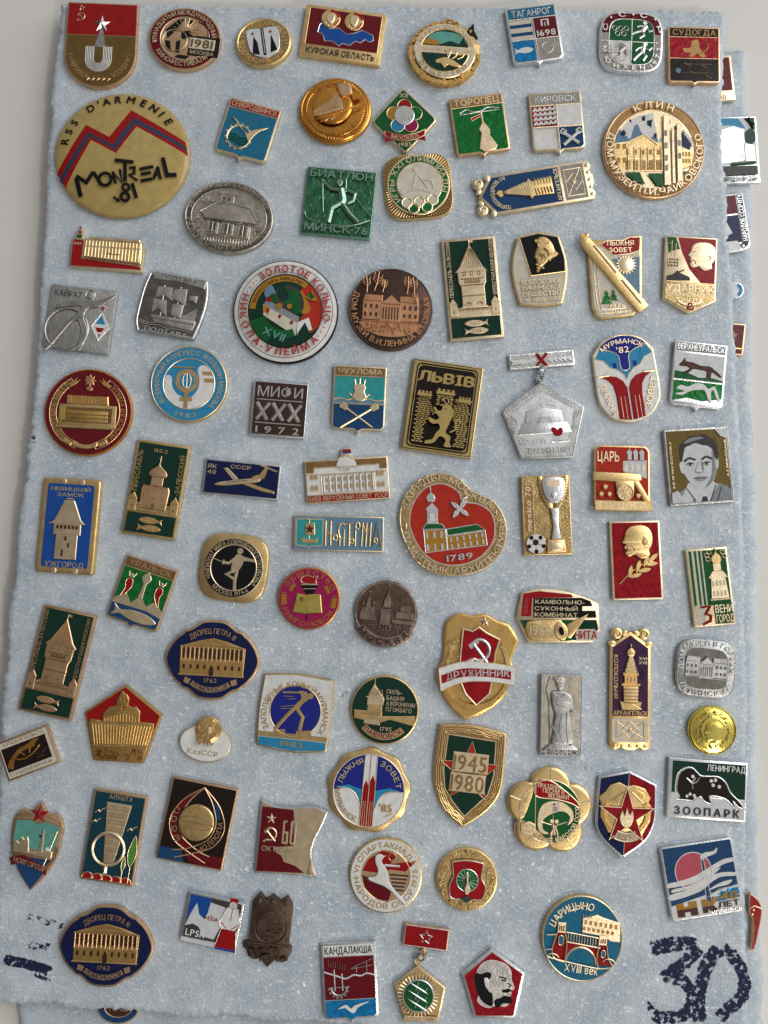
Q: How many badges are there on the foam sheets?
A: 90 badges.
